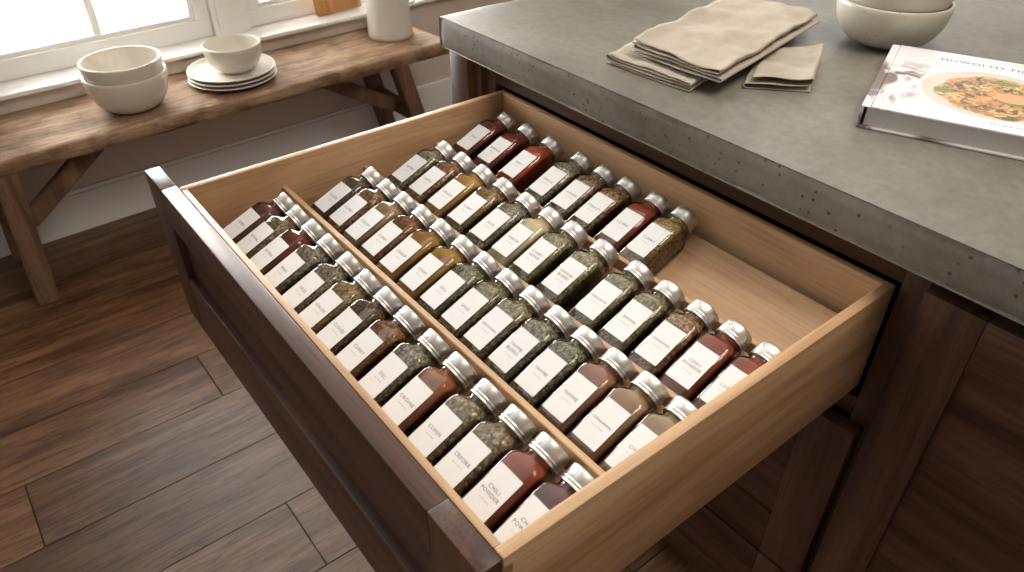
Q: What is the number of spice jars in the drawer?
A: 49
